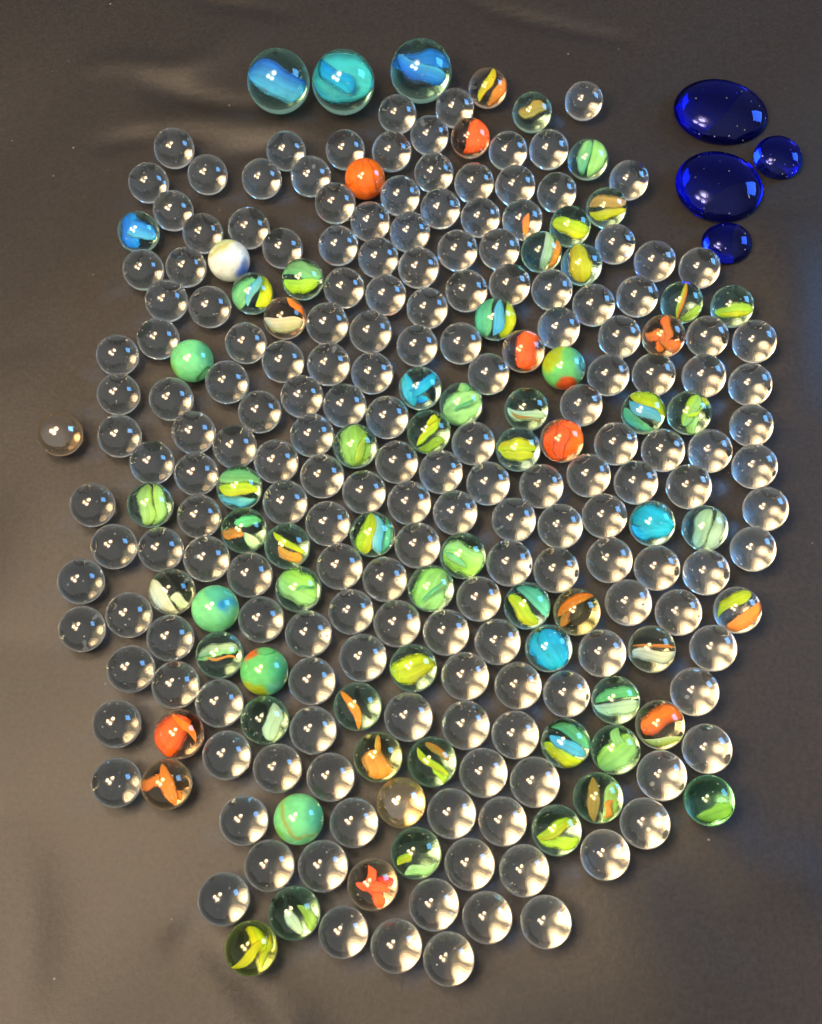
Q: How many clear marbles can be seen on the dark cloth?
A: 175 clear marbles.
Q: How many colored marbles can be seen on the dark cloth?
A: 74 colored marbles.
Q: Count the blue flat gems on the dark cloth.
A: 4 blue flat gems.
